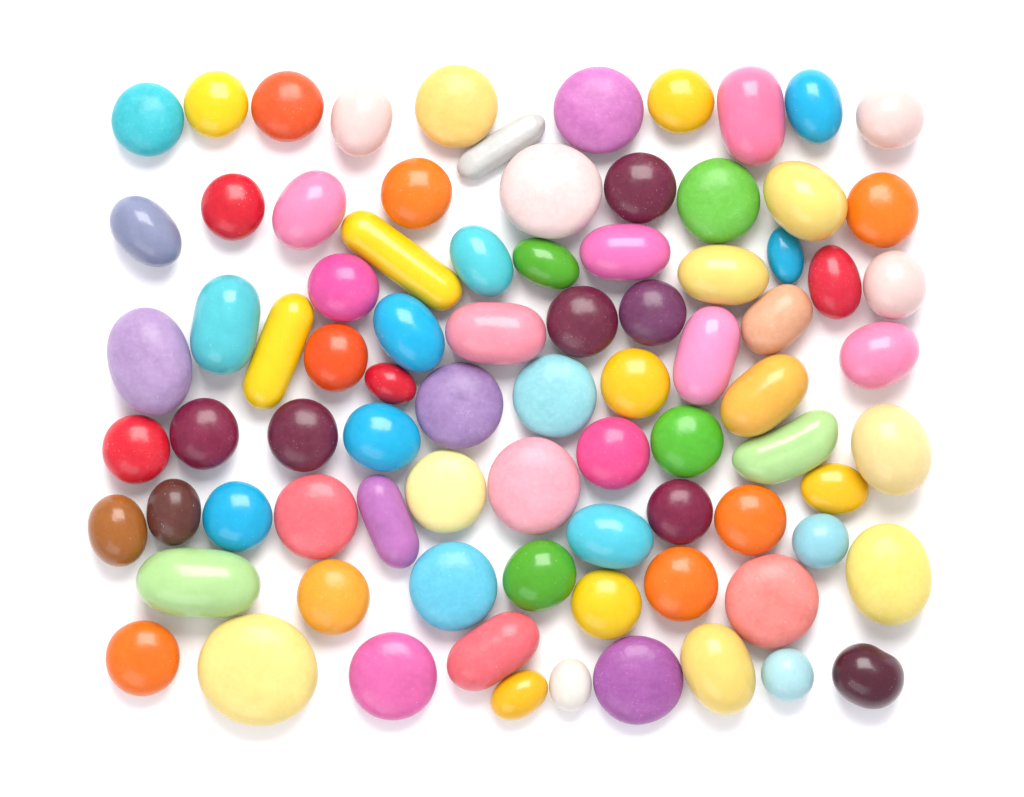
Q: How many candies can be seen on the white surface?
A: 83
